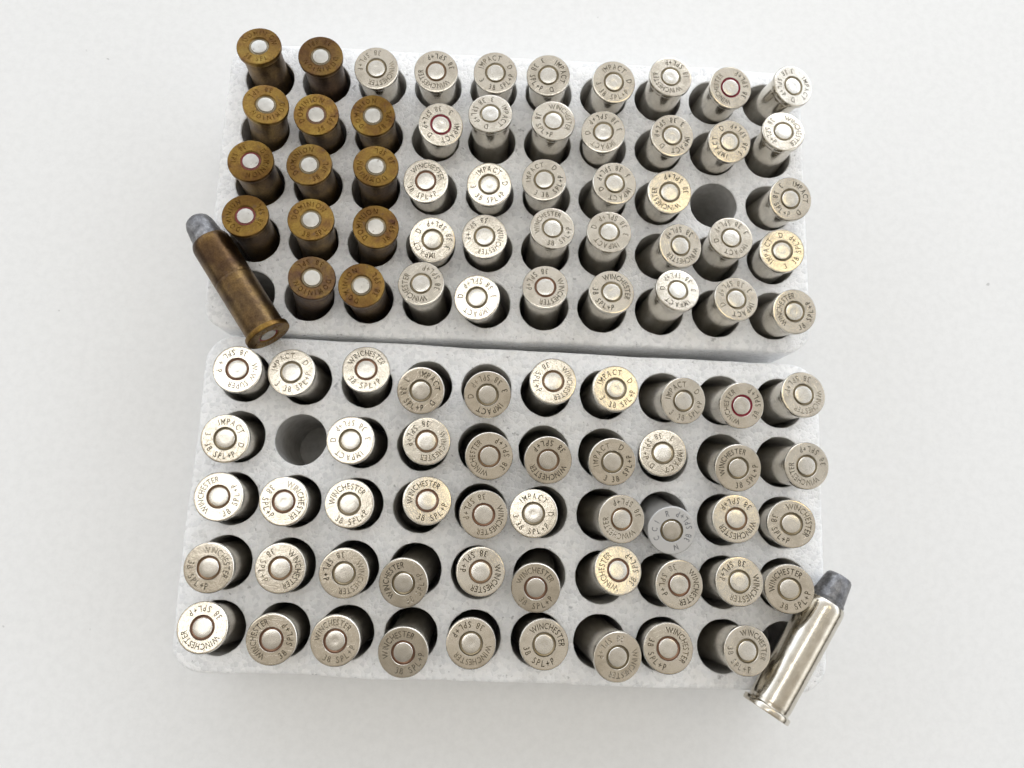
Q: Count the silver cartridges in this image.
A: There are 84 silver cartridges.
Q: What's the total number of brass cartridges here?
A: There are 14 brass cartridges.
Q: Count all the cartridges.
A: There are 98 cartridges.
